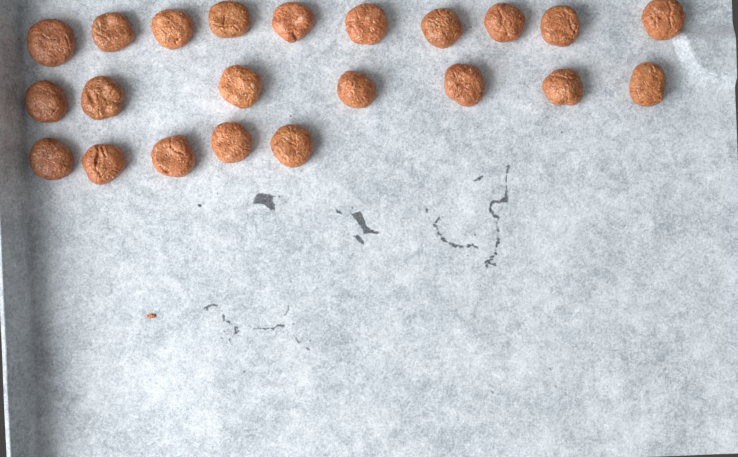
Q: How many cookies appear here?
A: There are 22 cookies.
